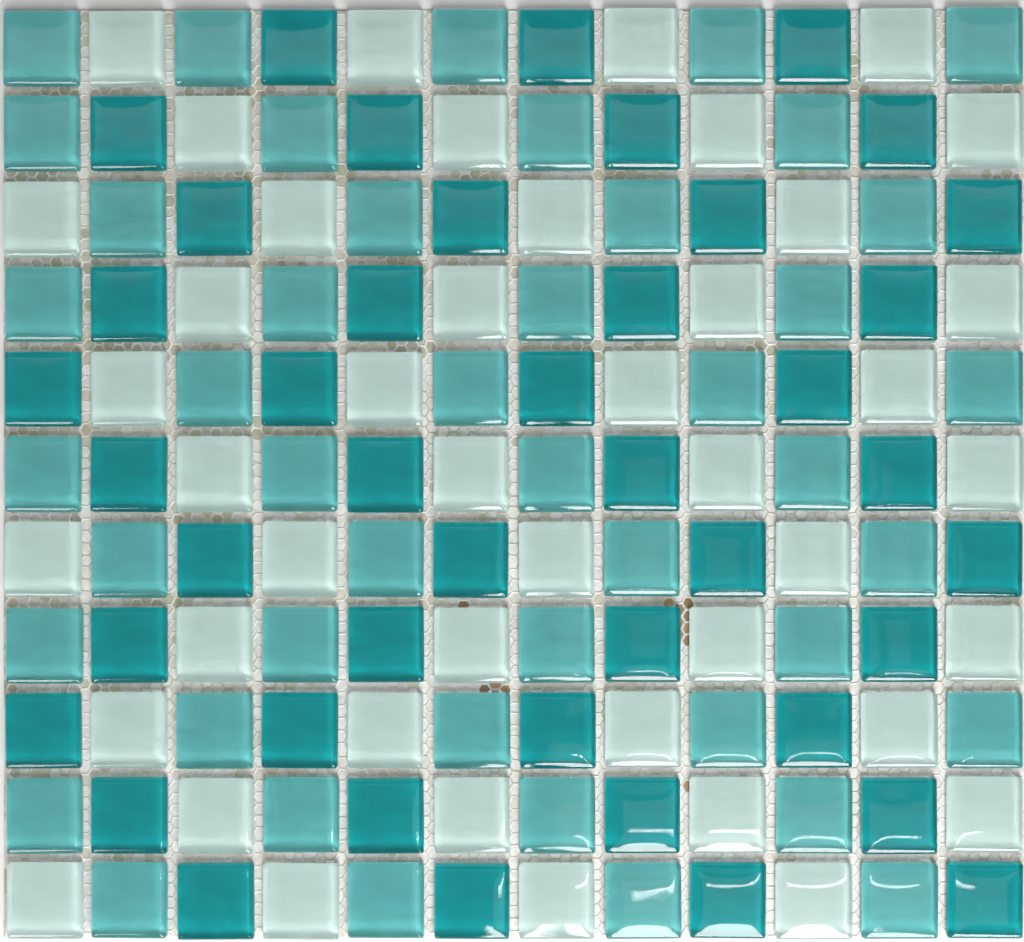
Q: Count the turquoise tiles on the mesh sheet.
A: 45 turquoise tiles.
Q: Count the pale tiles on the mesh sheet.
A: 44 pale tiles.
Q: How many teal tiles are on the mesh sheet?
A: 43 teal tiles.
